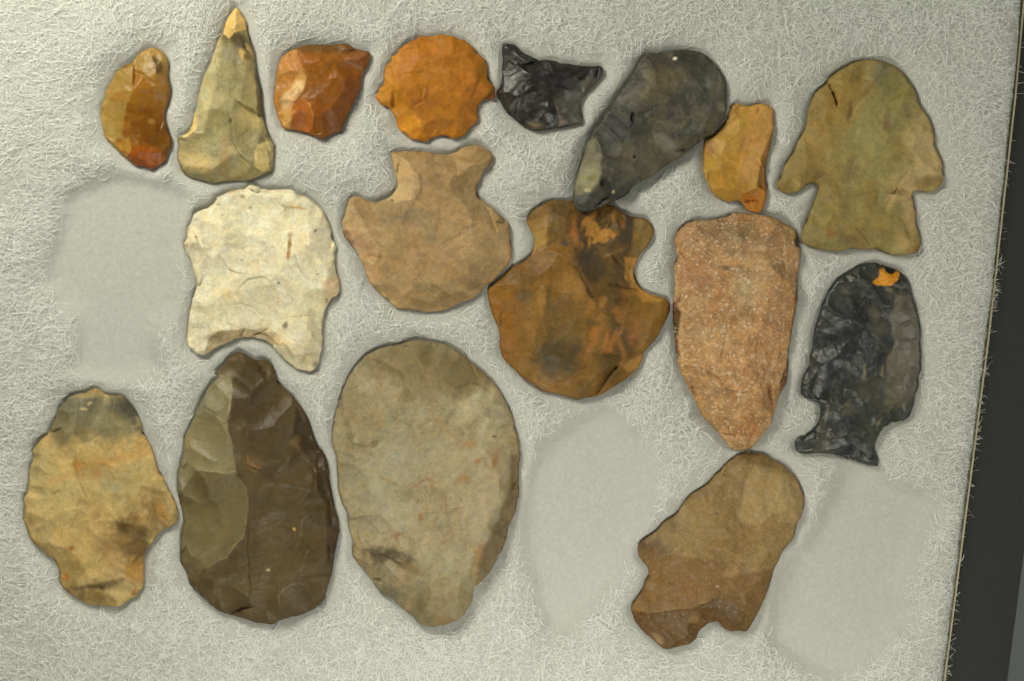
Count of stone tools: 17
